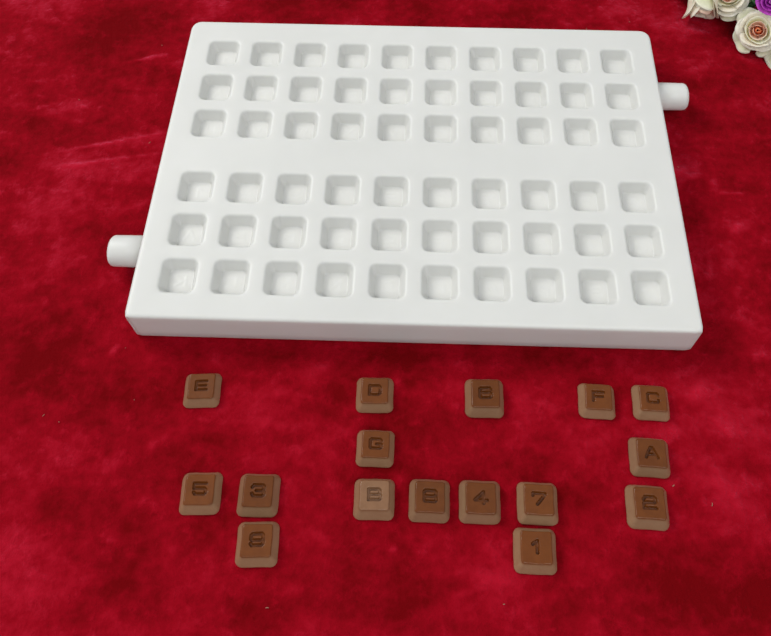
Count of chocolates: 16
